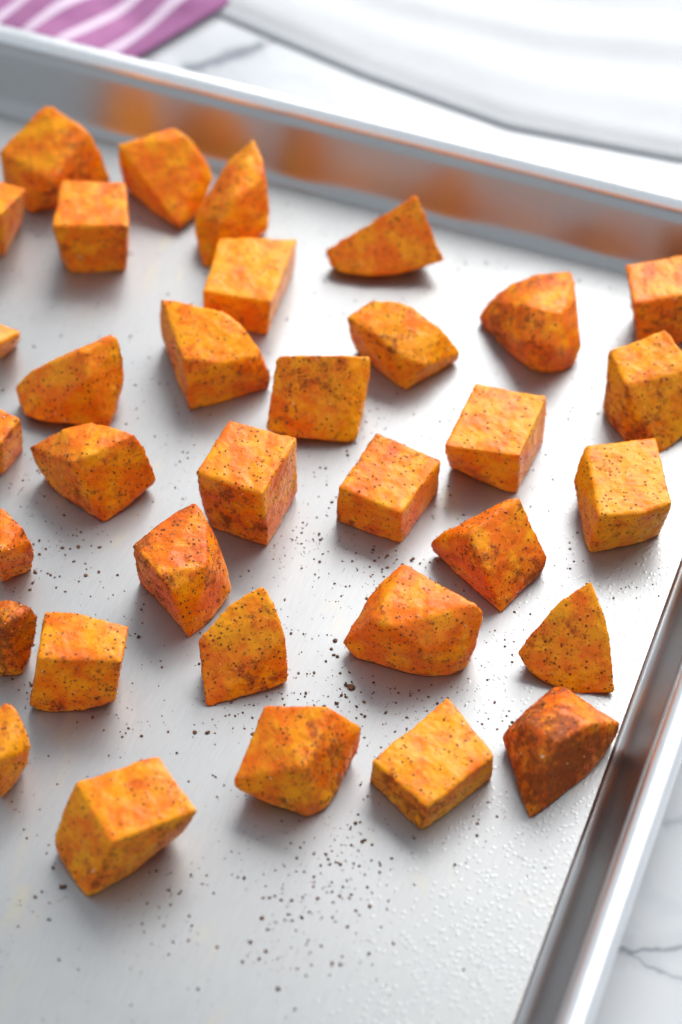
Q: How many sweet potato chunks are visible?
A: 34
